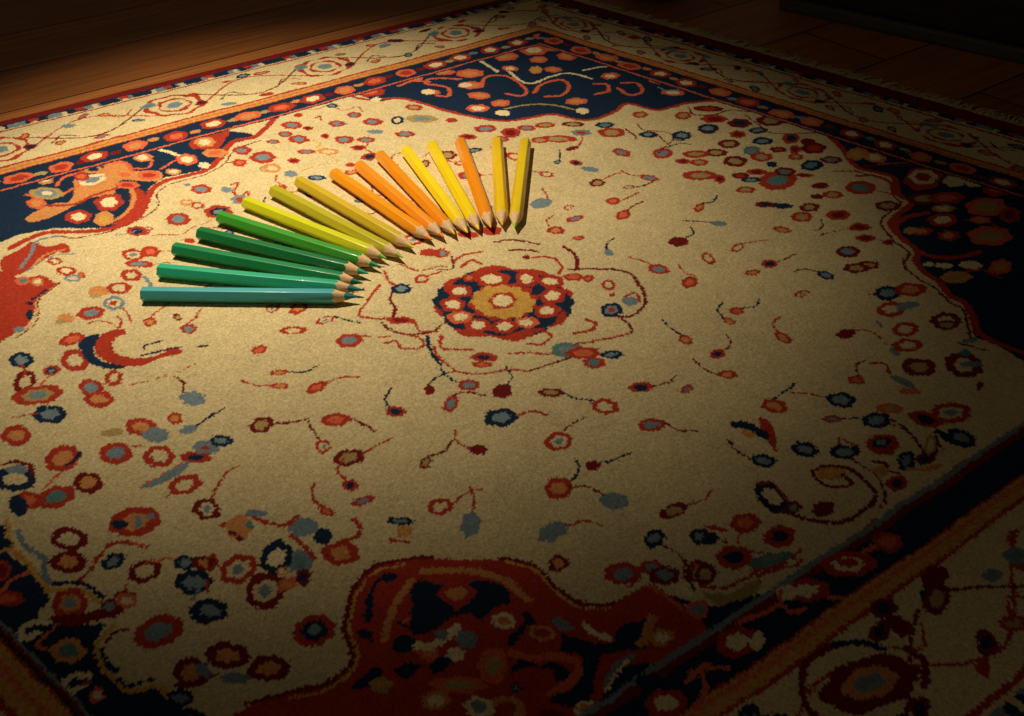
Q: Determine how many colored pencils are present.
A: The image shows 16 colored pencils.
